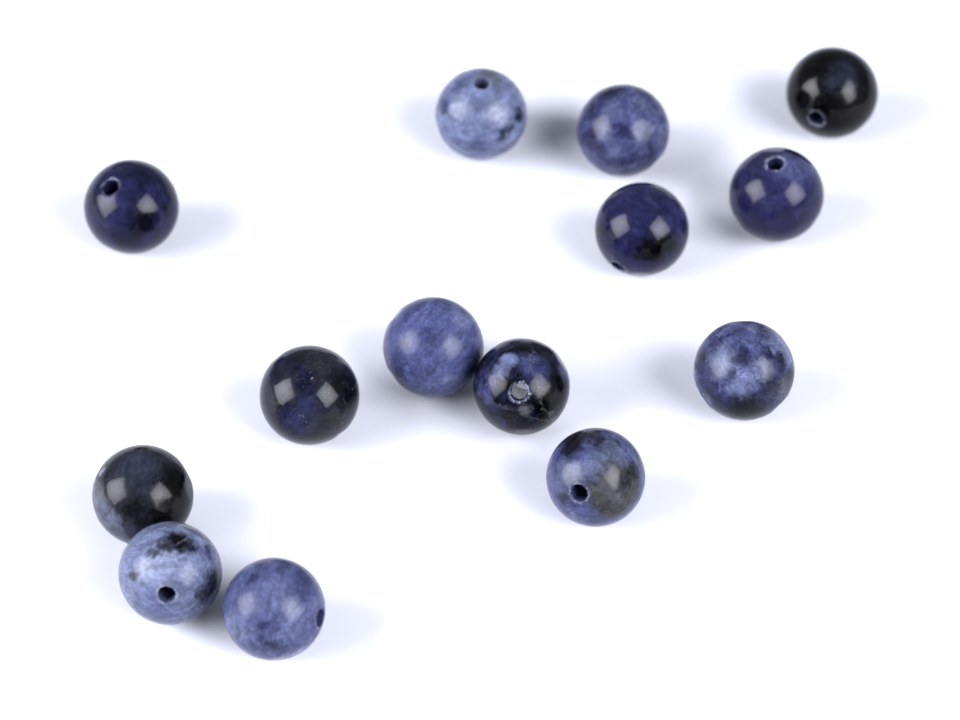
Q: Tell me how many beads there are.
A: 14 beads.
